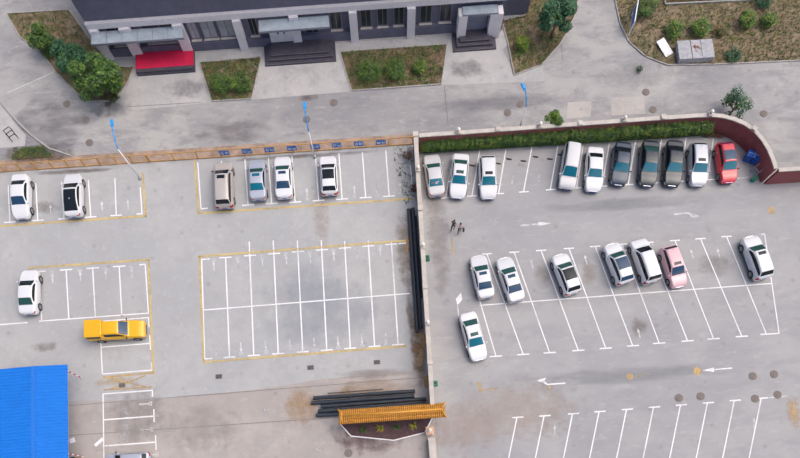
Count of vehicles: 27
